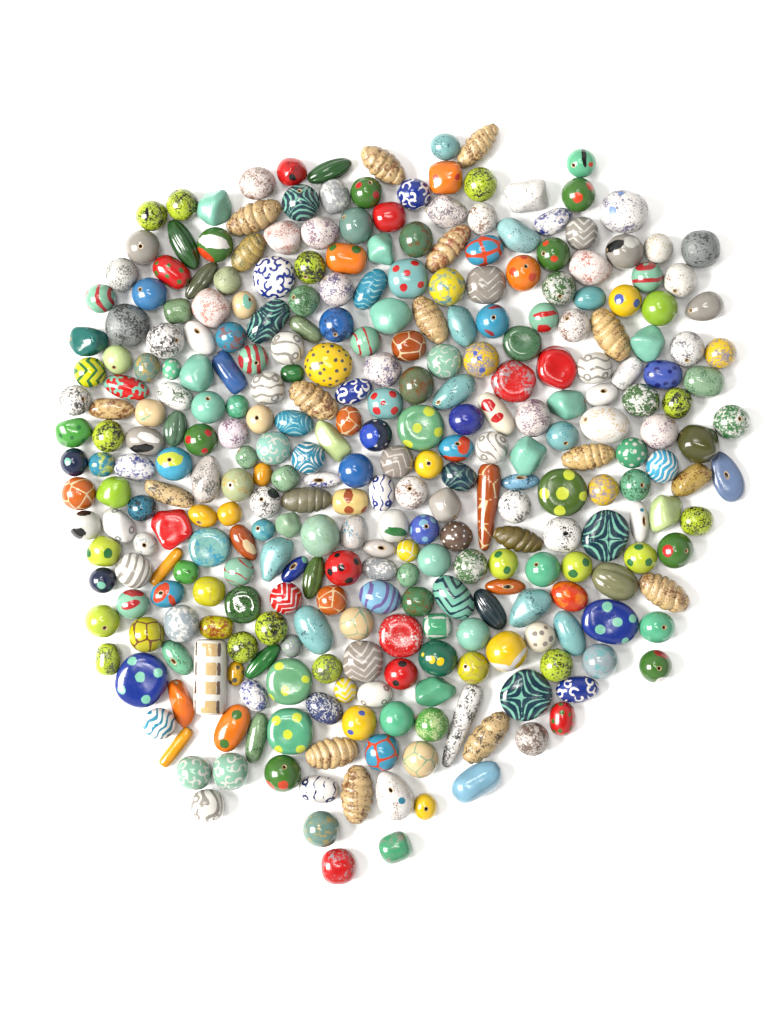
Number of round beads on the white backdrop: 200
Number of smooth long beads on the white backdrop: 86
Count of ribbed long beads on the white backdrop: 23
